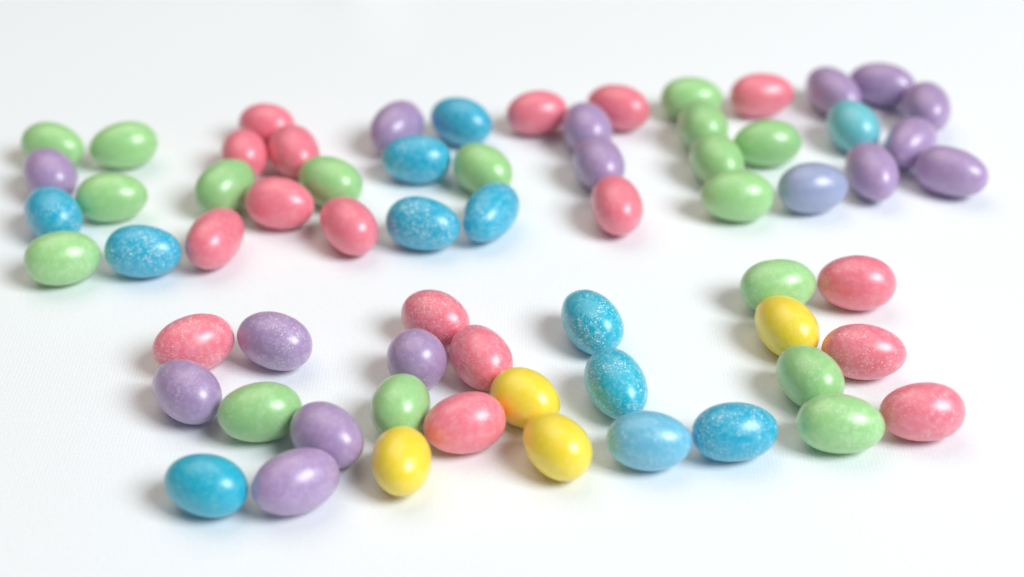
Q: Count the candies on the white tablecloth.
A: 66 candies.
